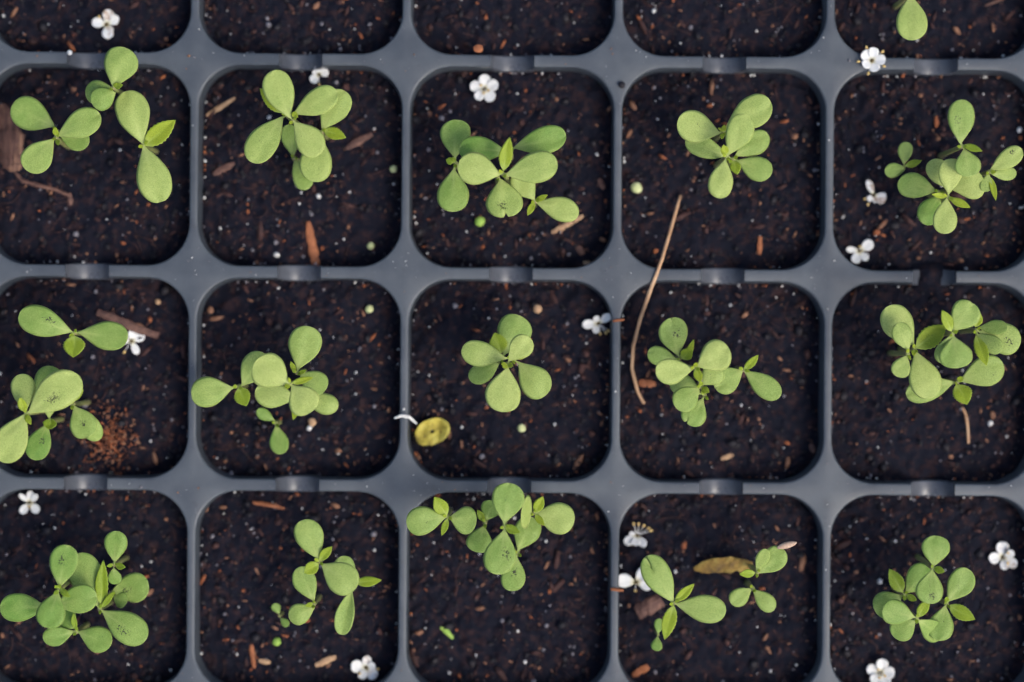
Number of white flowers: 14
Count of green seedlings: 68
